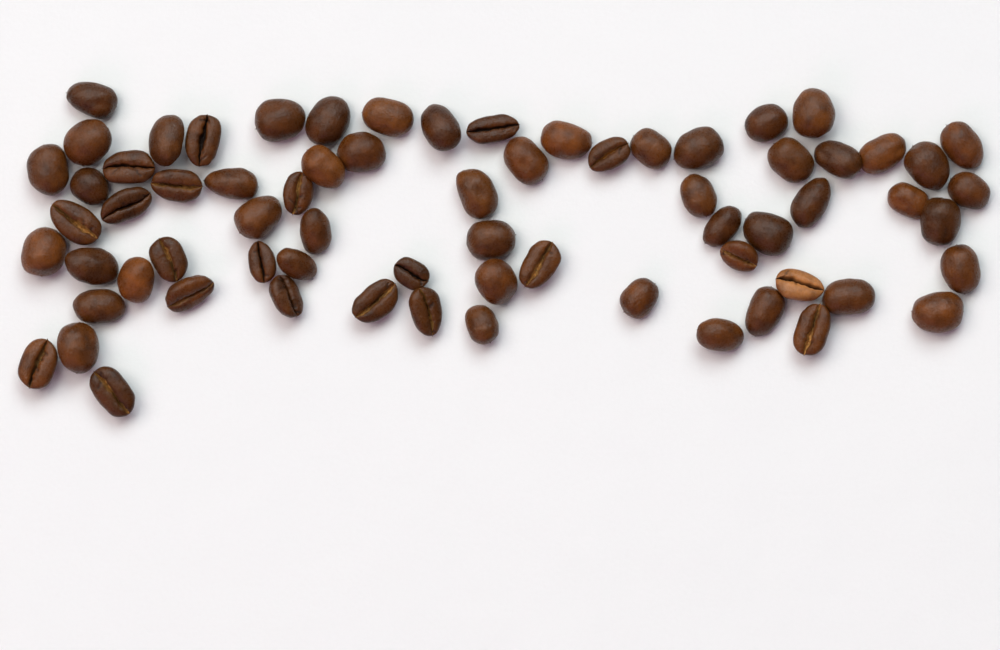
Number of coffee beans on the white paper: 69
